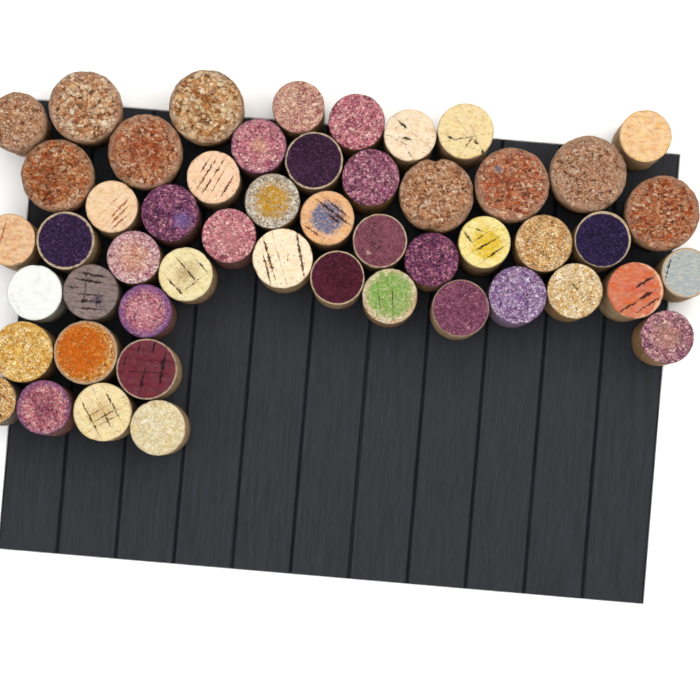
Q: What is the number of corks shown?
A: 51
